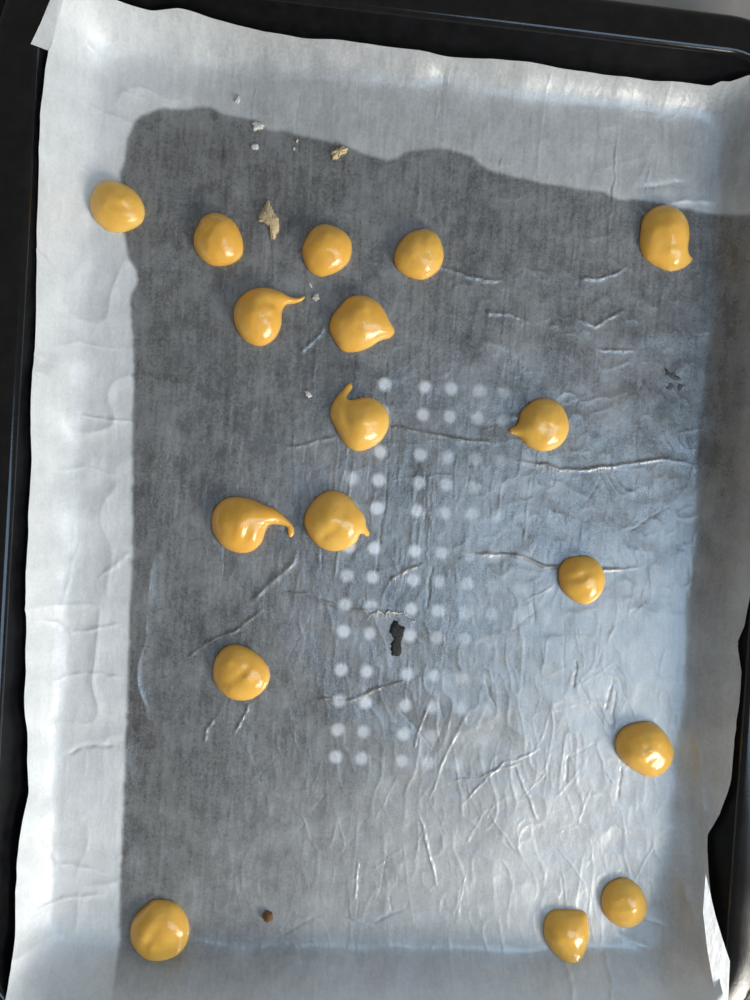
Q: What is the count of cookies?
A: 17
